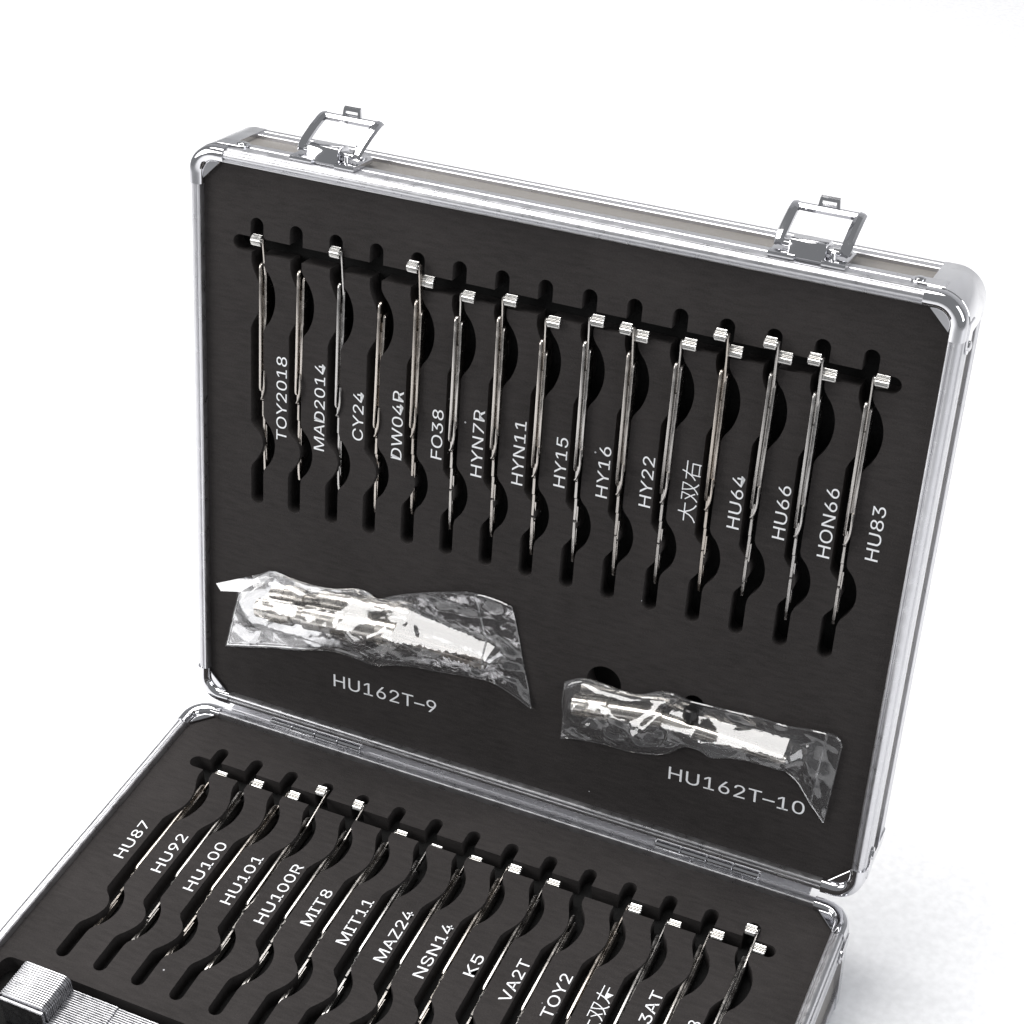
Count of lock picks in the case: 30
